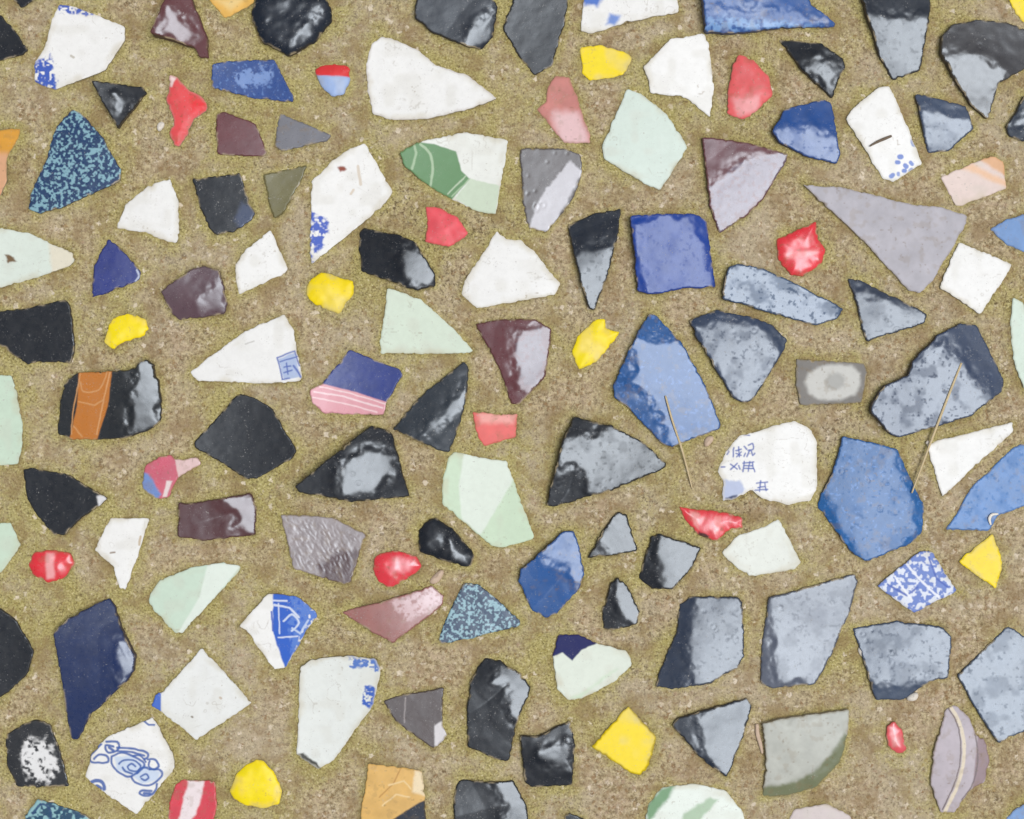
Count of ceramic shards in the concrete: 129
